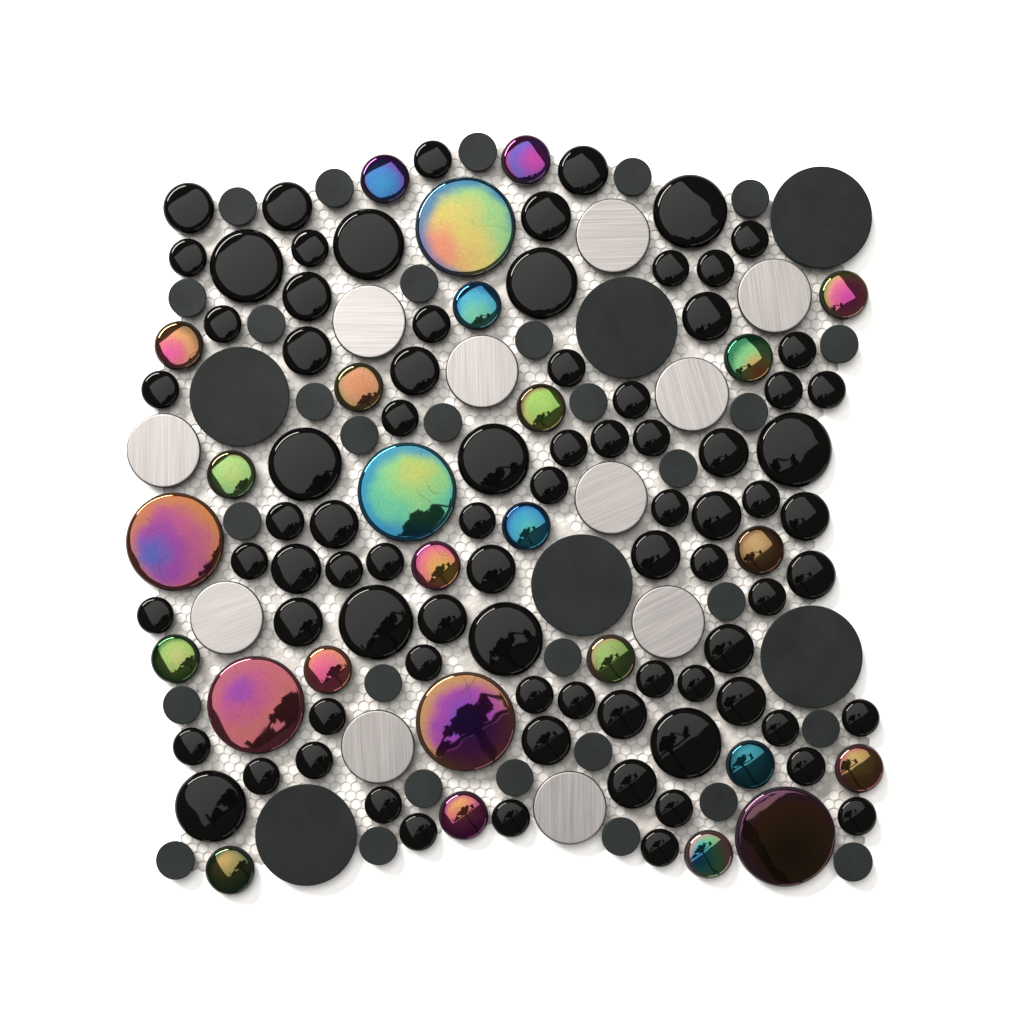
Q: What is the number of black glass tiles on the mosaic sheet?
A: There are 81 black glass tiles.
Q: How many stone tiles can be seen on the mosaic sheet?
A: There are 36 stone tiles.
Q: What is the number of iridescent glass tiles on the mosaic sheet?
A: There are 26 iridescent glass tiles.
